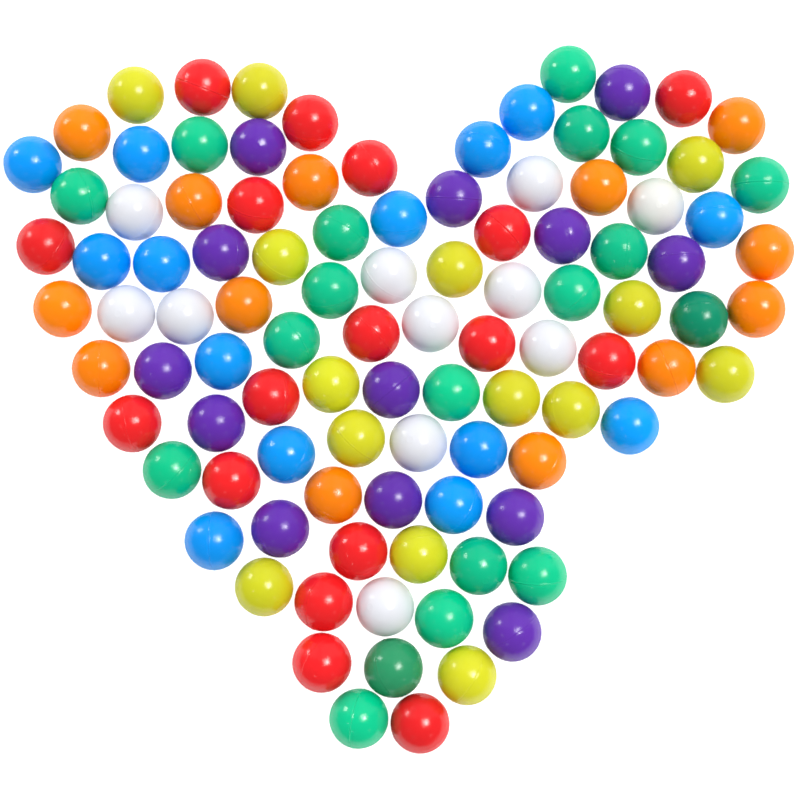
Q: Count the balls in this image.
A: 101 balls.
